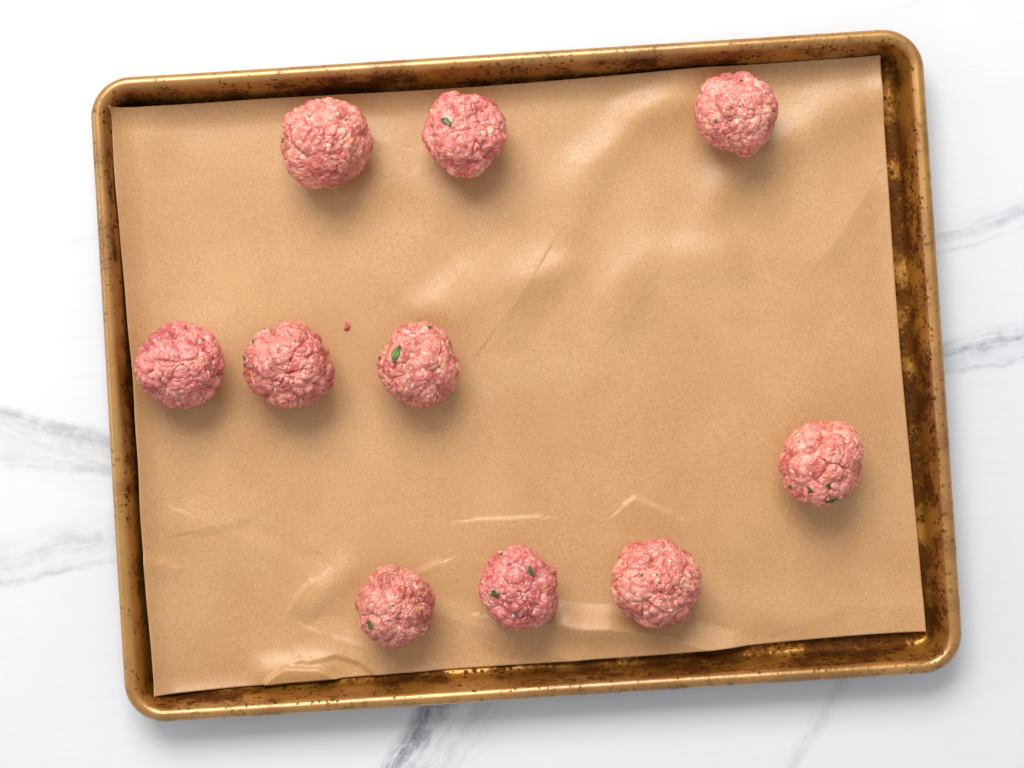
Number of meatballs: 10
